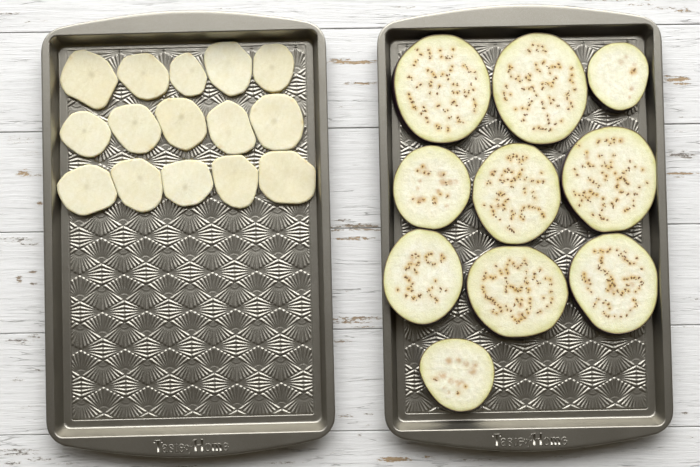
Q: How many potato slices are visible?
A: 15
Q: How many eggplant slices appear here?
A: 10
